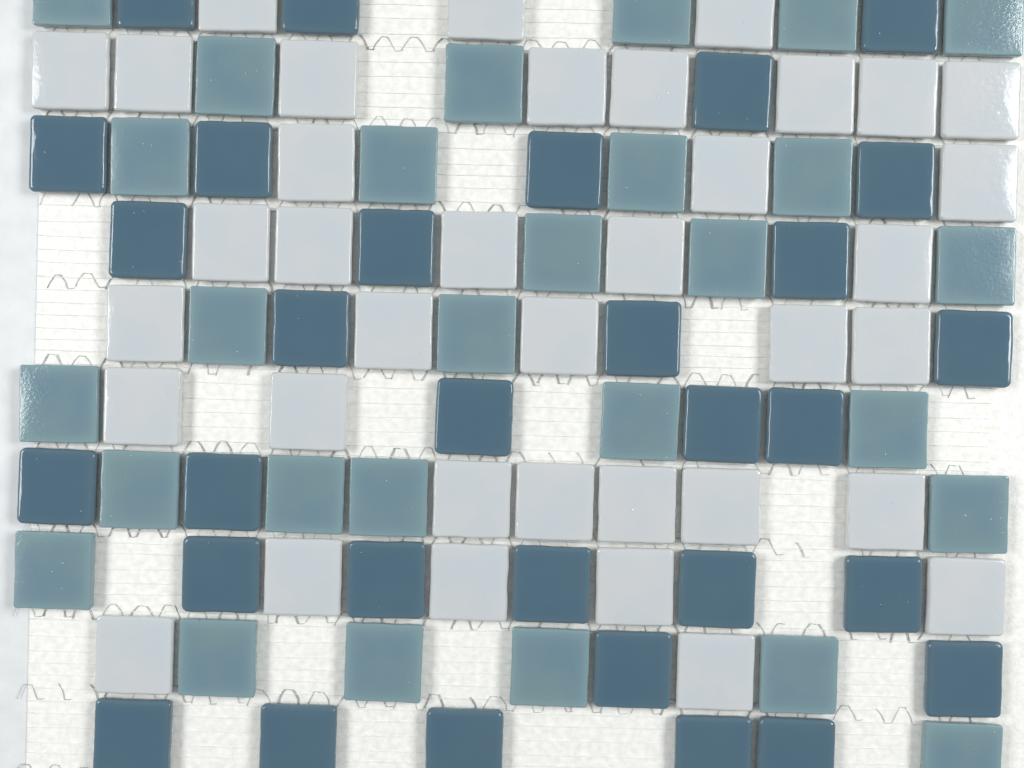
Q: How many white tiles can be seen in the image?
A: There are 37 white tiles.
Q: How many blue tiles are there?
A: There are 31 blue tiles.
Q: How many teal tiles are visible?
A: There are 28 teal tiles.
